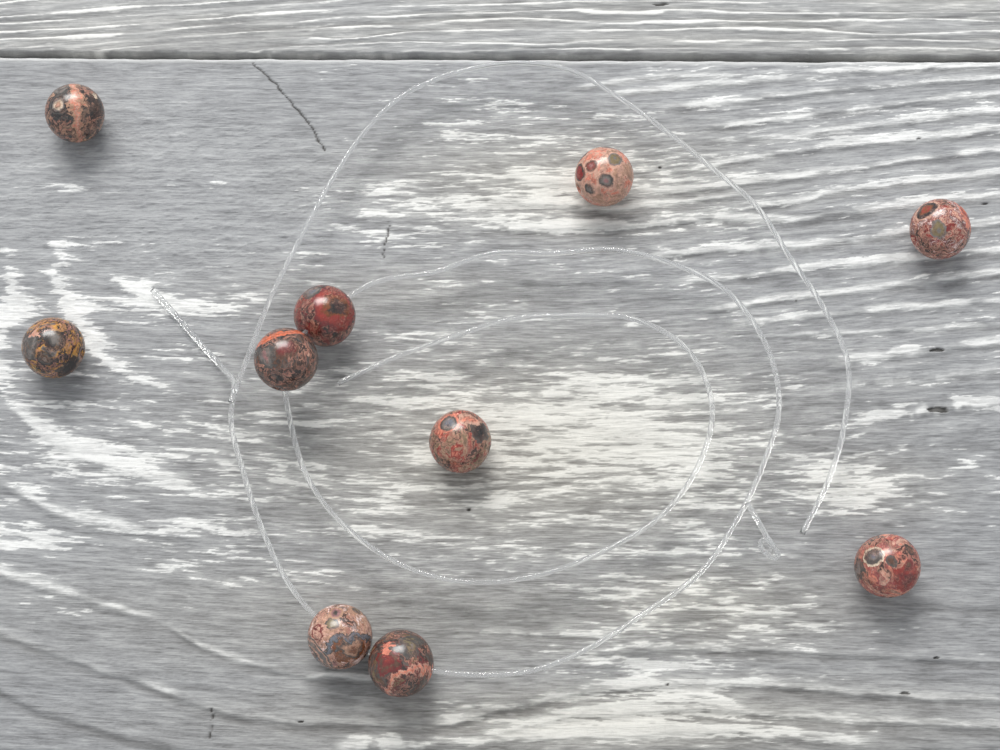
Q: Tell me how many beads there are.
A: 10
